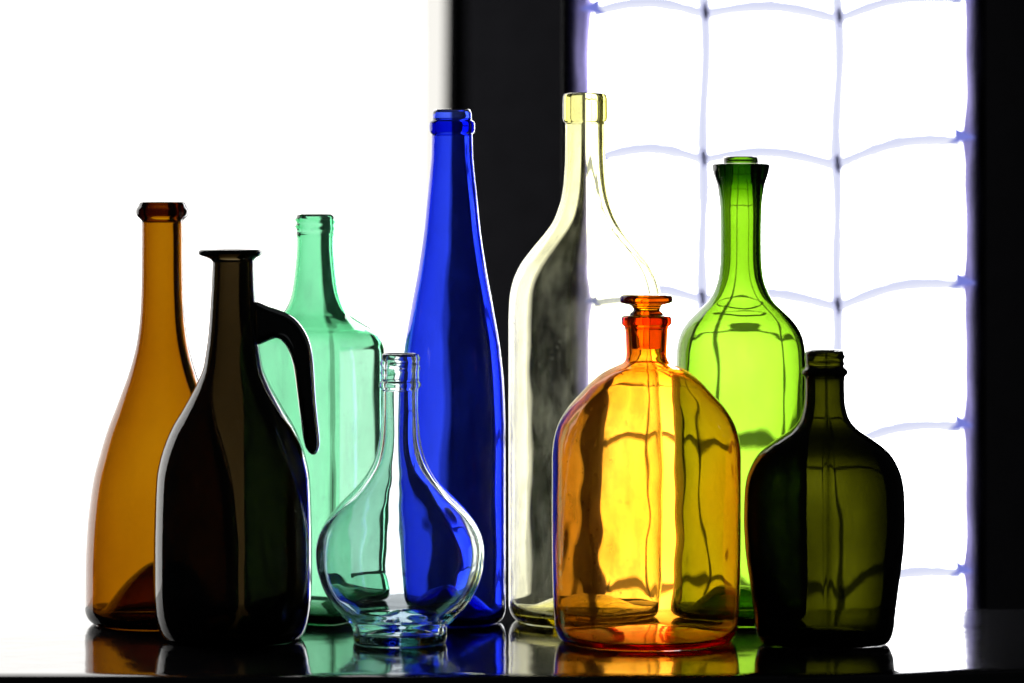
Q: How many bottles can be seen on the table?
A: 9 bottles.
